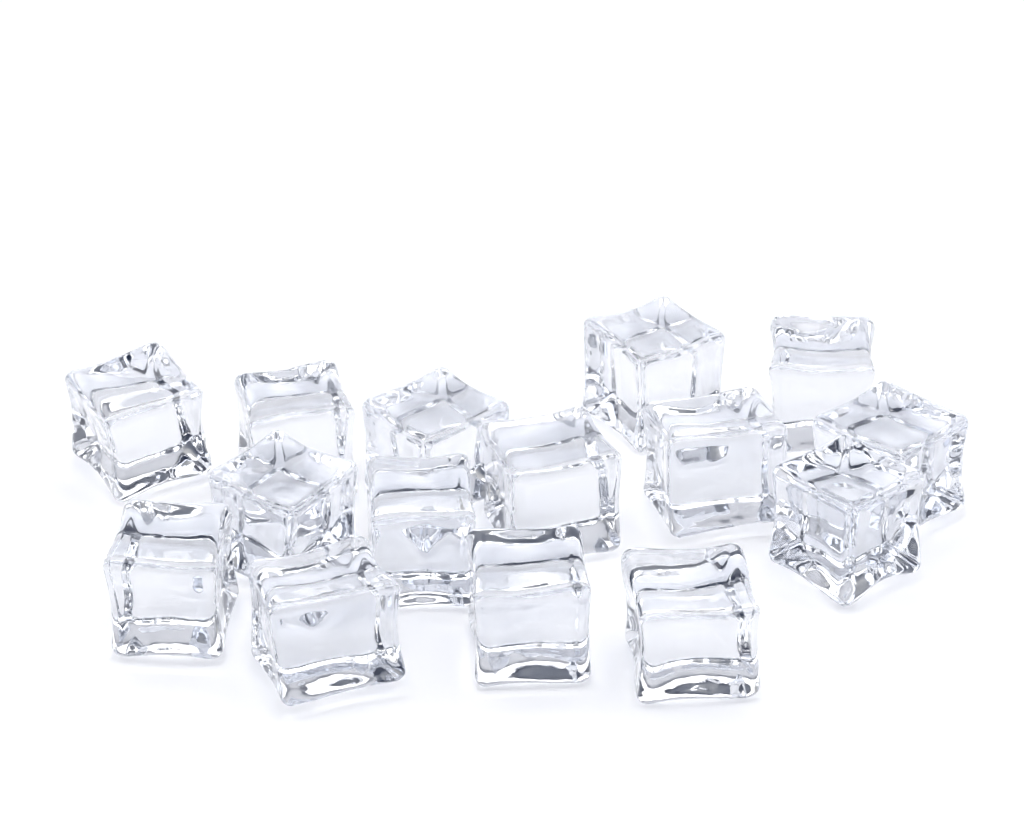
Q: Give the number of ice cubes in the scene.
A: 15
